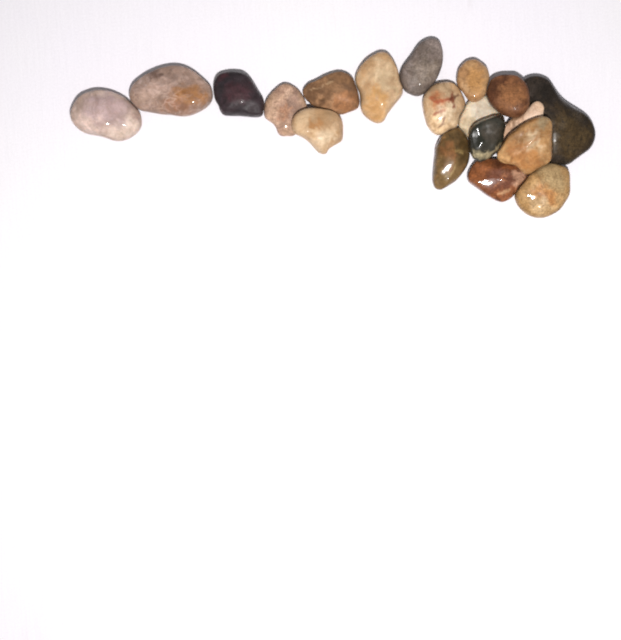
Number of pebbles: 19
